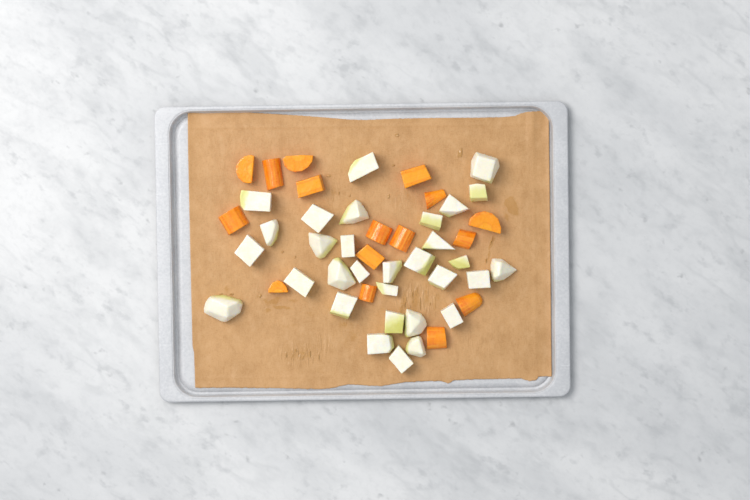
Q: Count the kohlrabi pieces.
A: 31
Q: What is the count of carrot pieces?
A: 16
